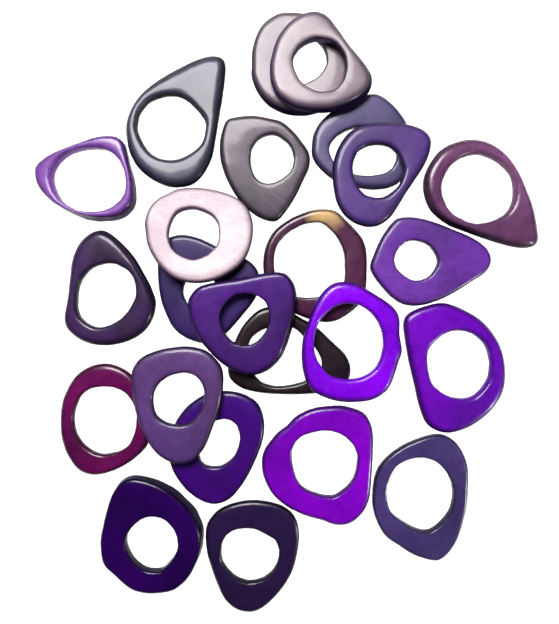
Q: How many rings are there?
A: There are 24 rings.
